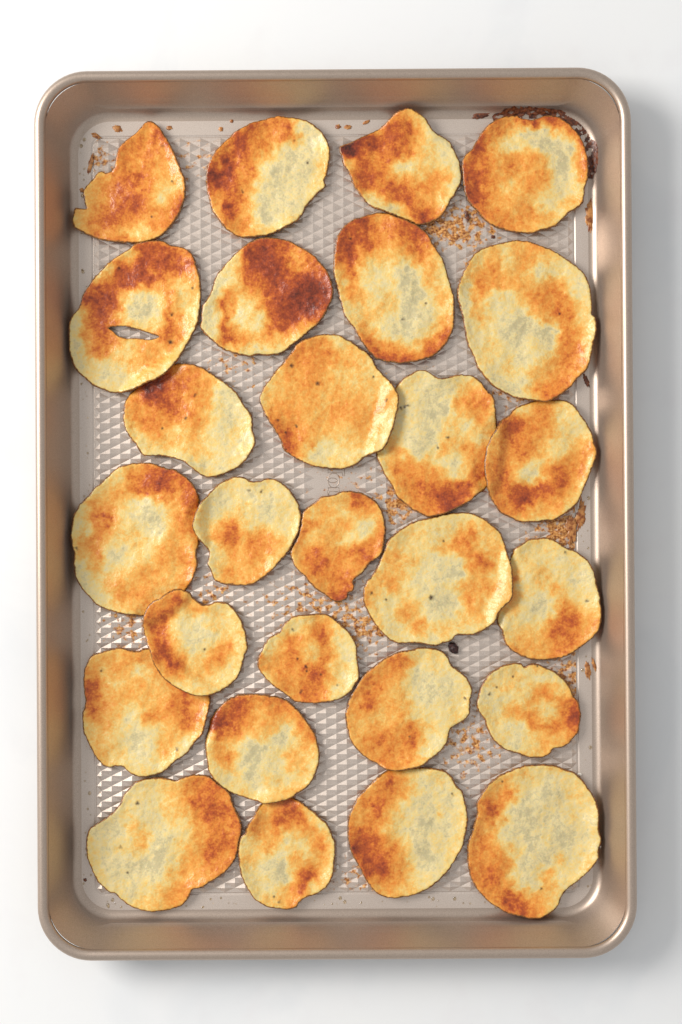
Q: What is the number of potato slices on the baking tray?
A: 27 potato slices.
